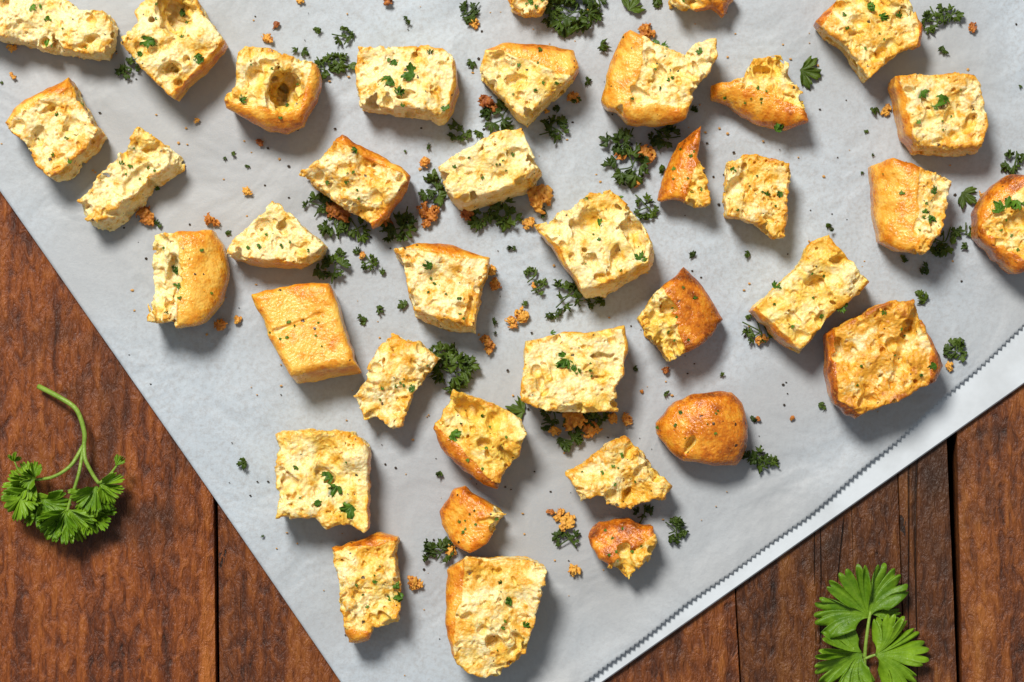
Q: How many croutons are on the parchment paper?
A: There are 37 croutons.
